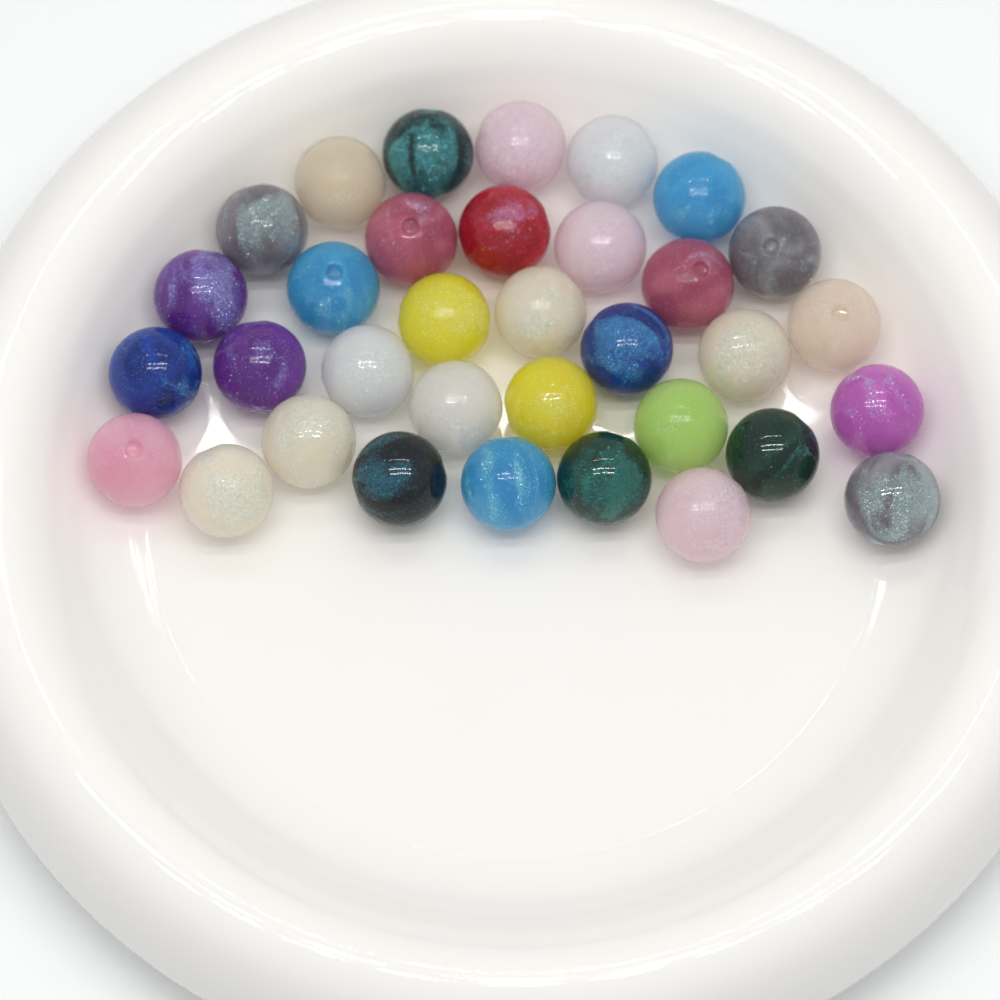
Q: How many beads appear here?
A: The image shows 34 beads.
